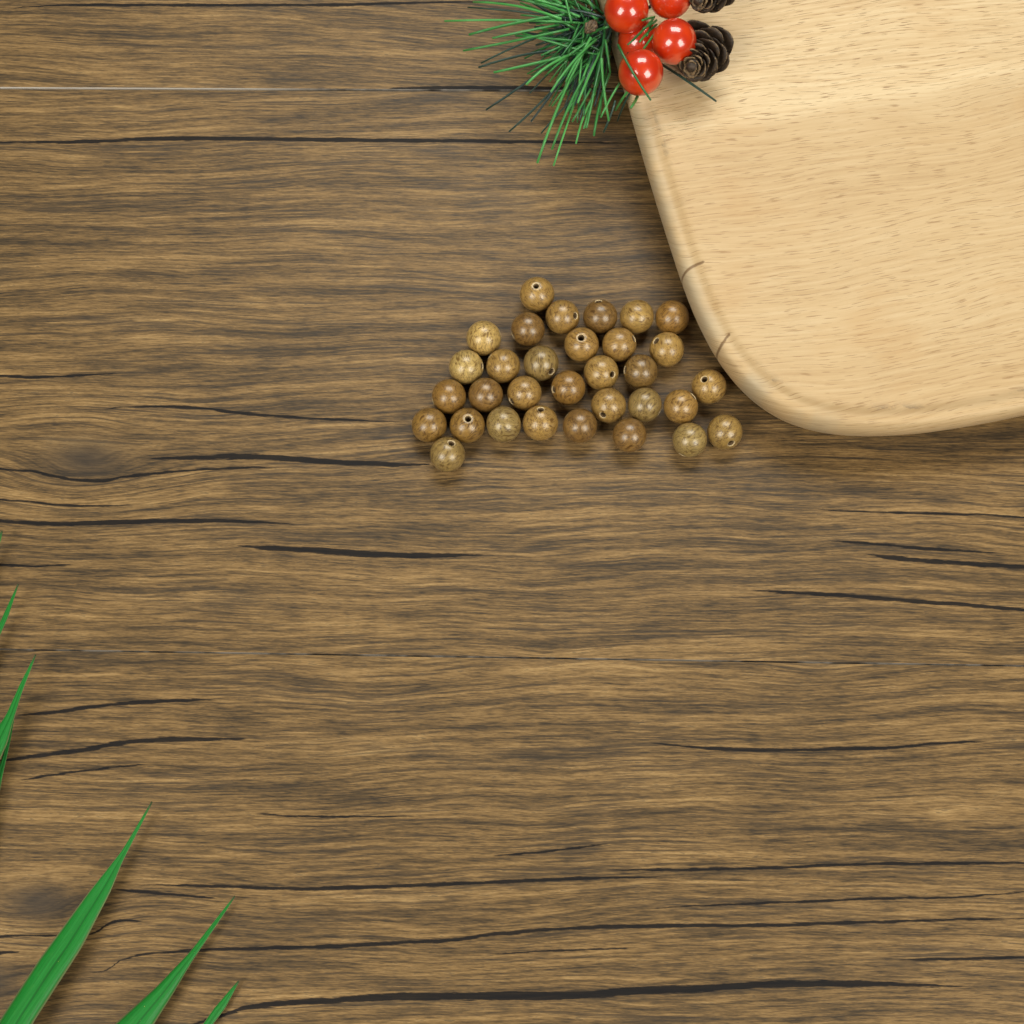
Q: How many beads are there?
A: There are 32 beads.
